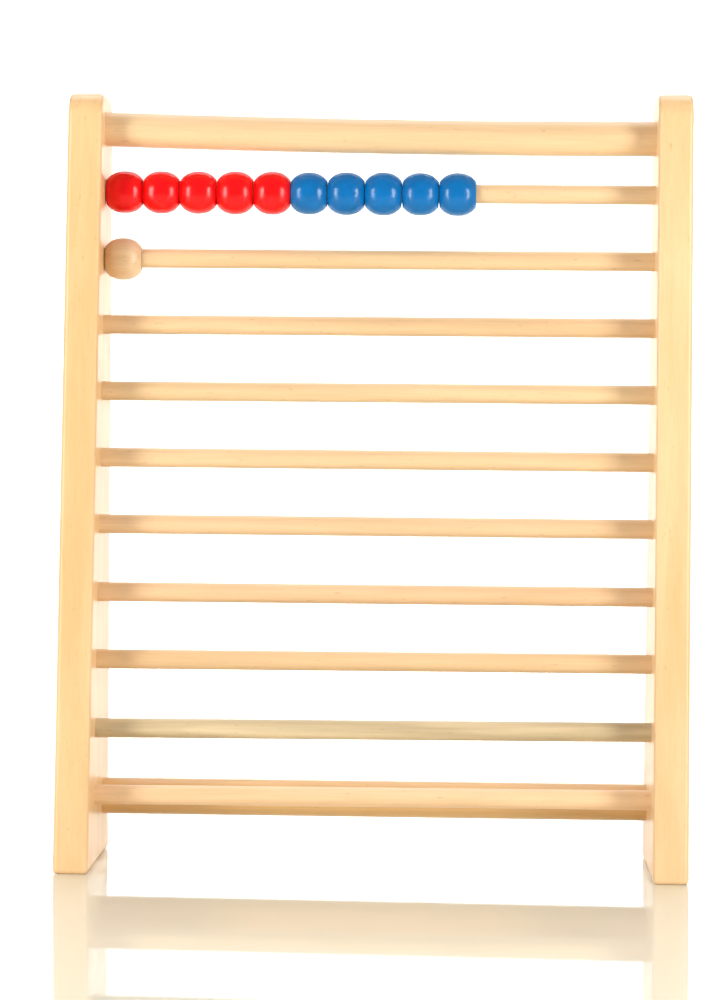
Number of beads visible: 11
